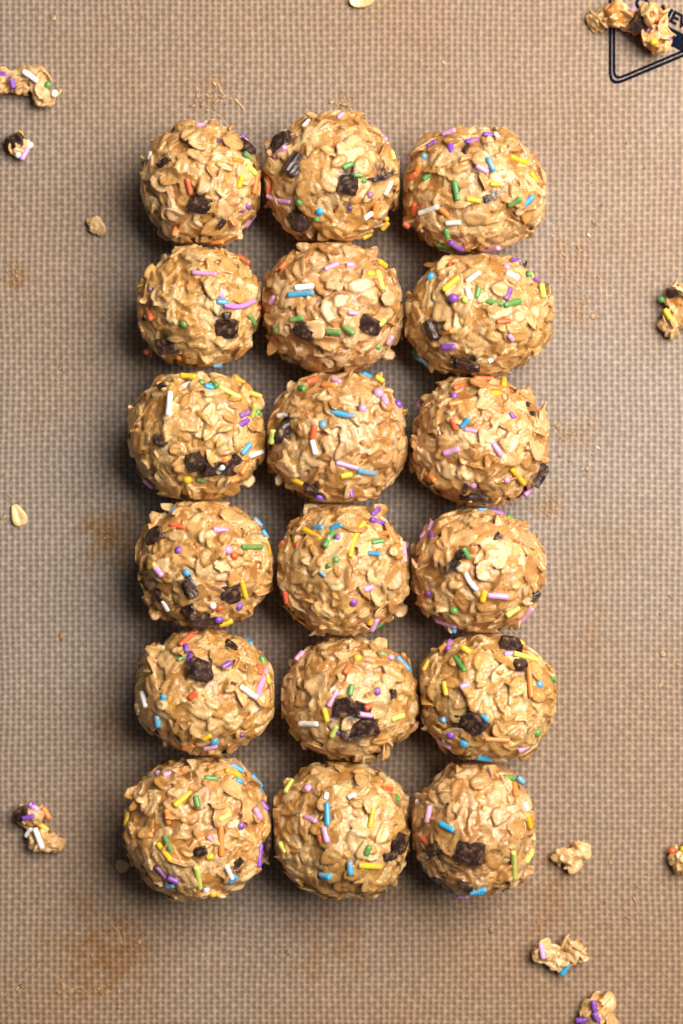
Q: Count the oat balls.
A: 18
